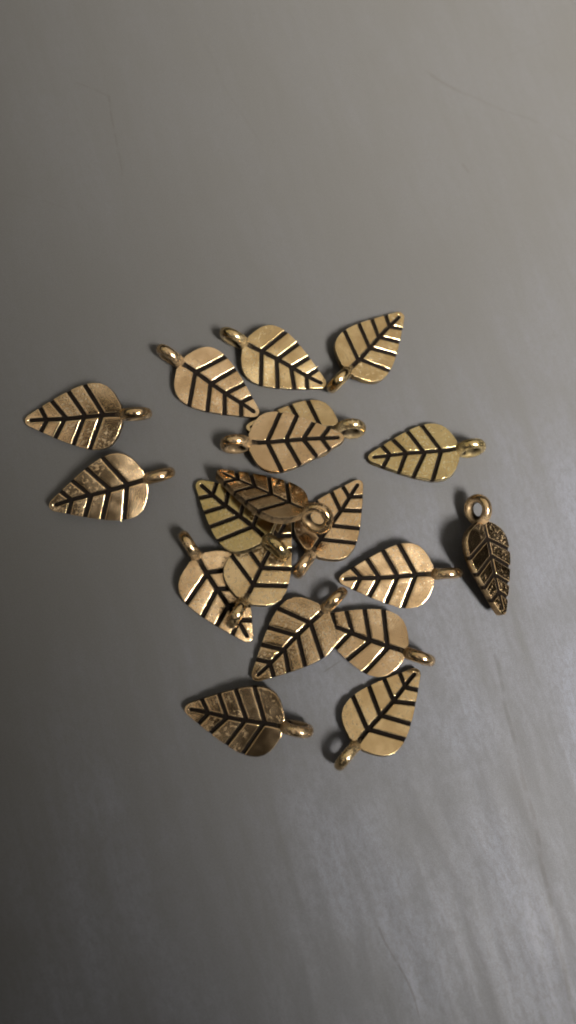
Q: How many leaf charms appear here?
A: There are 19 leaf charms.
